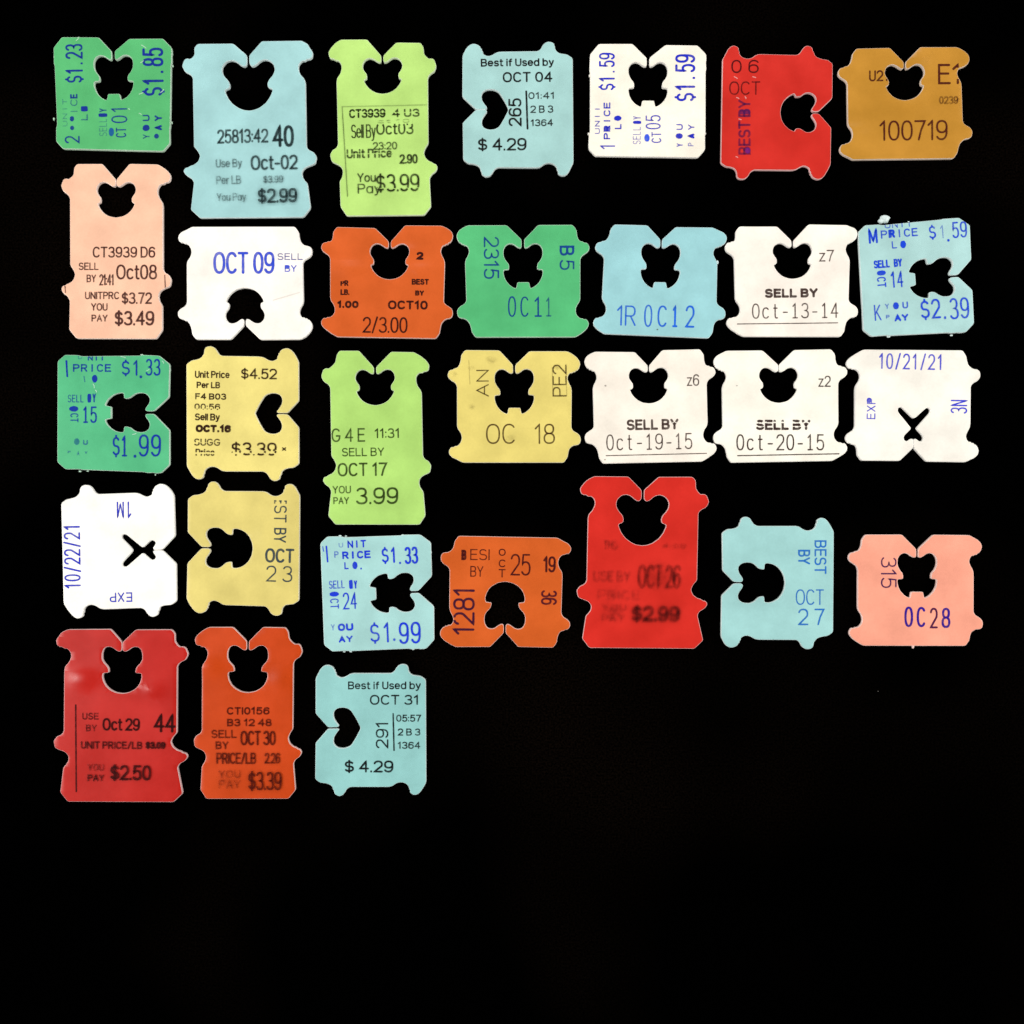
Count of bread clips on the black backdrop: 31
